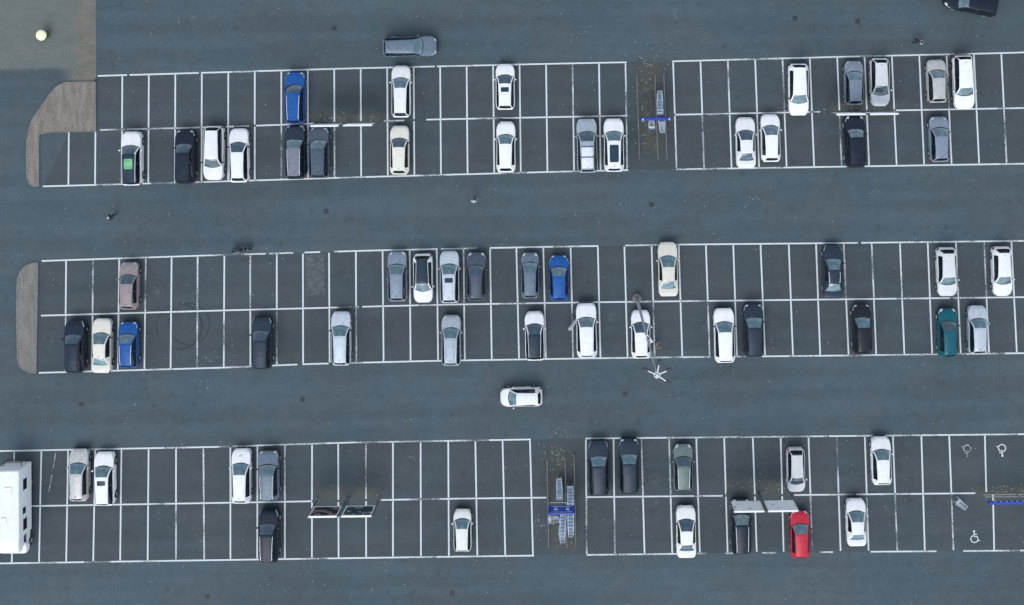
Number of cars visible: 65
